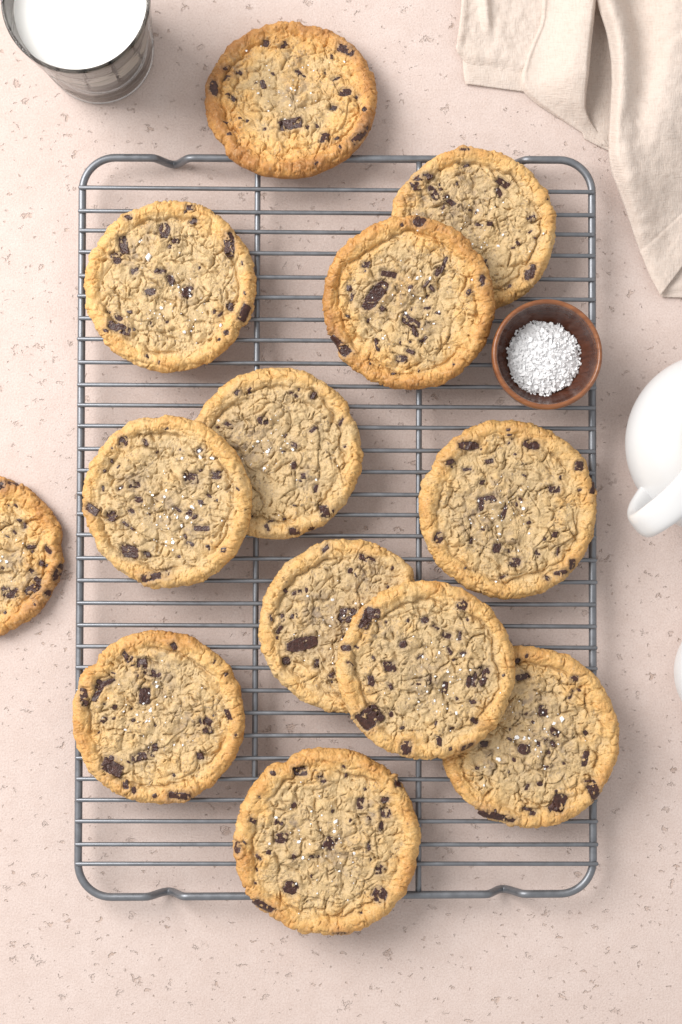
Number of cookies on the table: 13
